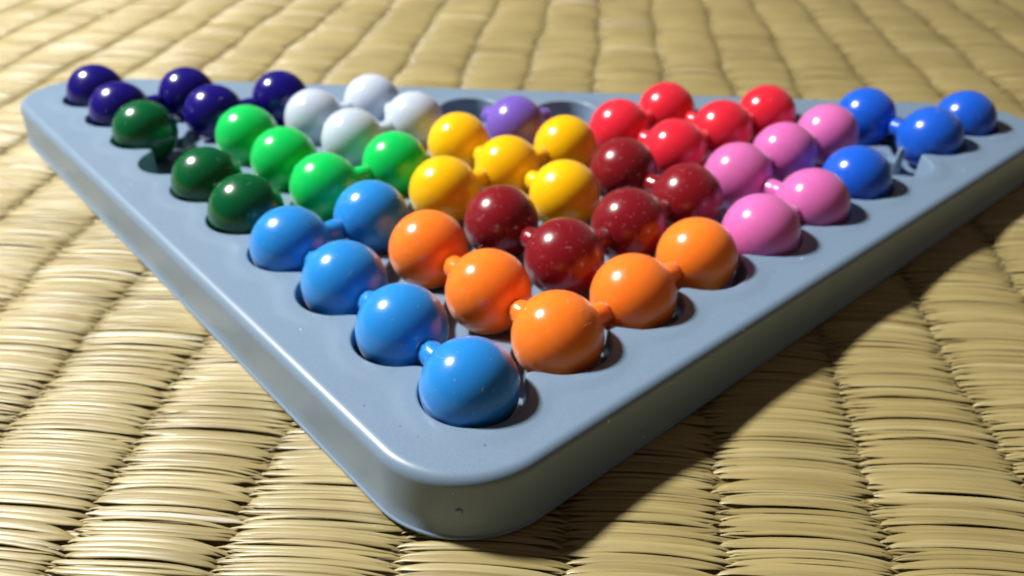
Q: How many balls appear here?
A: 51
